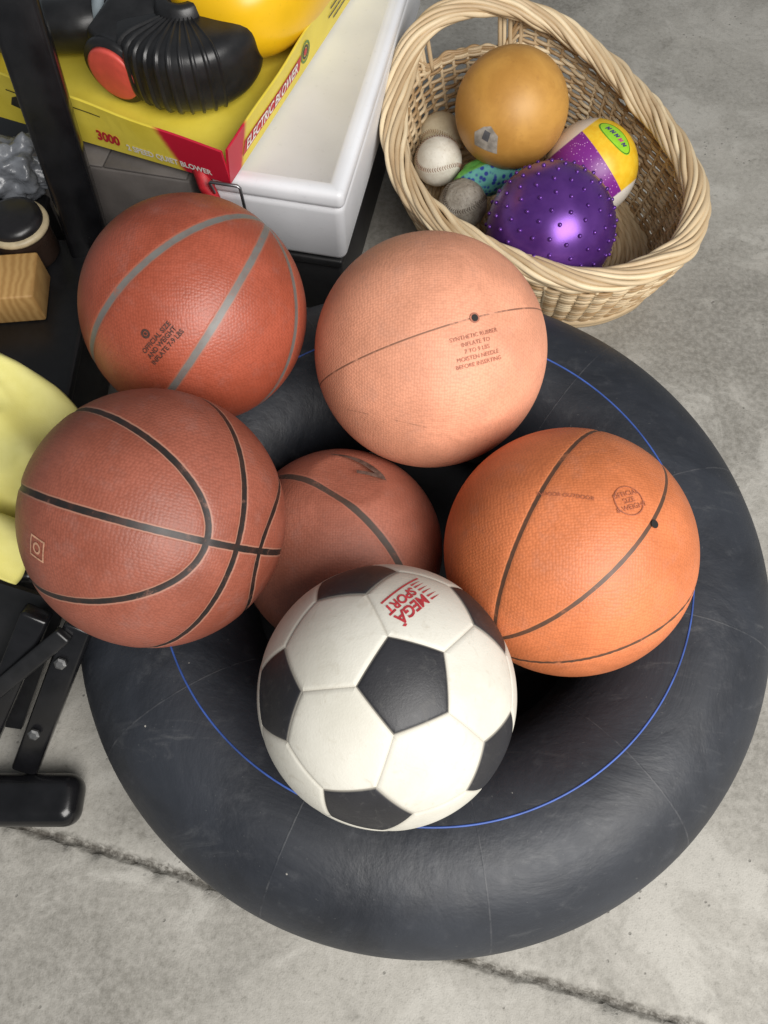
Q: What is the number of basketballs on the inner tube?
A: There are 5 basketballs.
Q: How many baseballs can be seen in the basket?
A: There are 3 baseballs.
